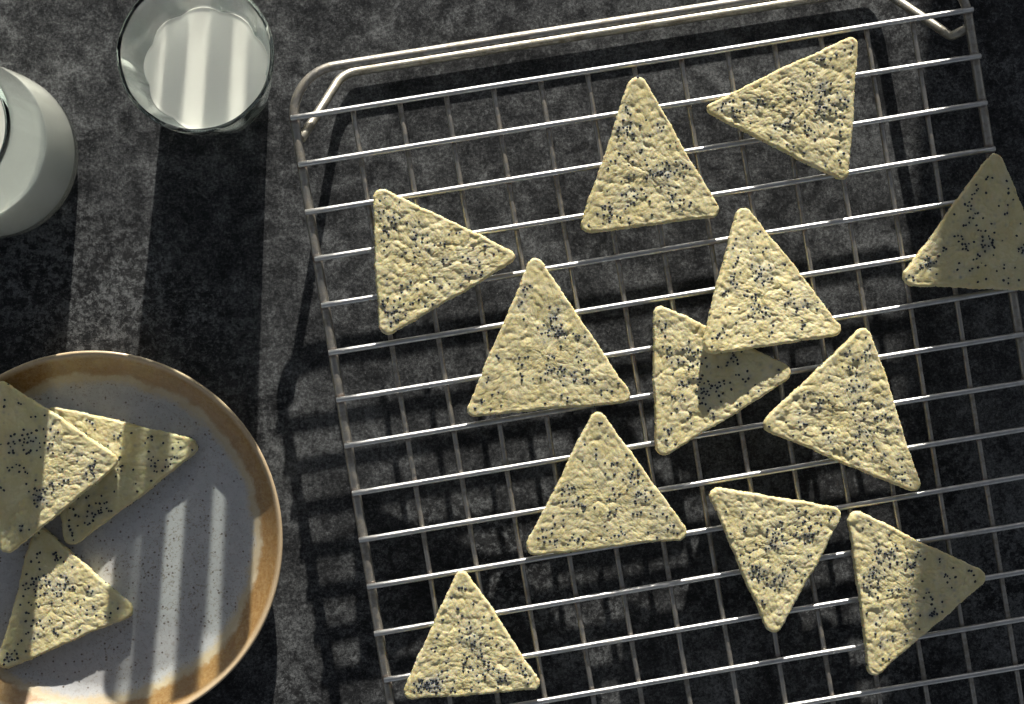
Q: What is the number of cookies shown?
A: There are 15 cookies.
